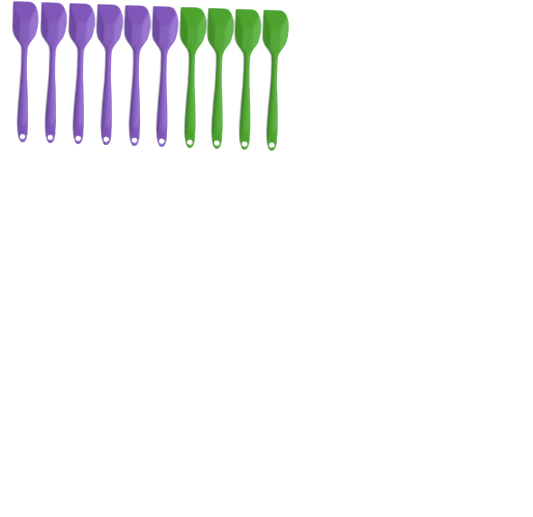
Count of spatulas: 10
